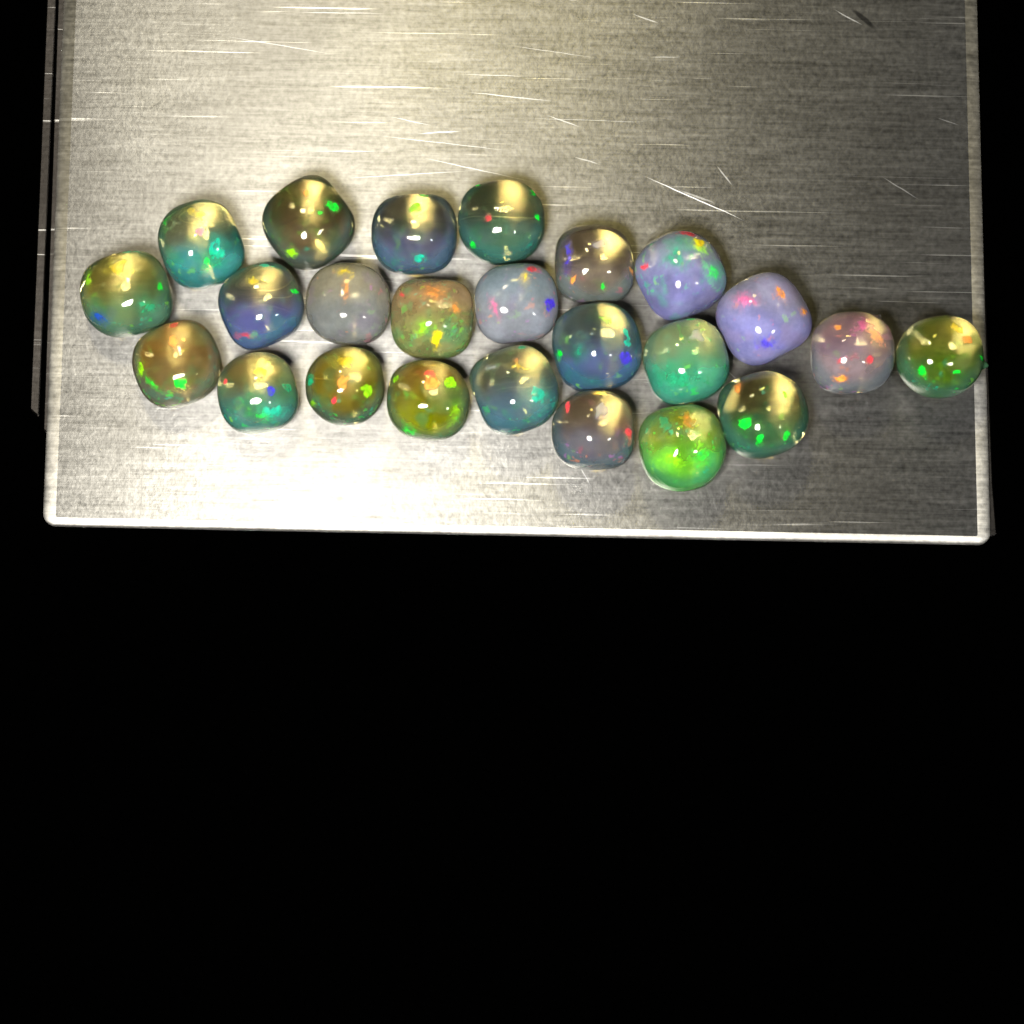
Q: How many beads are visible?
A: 24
